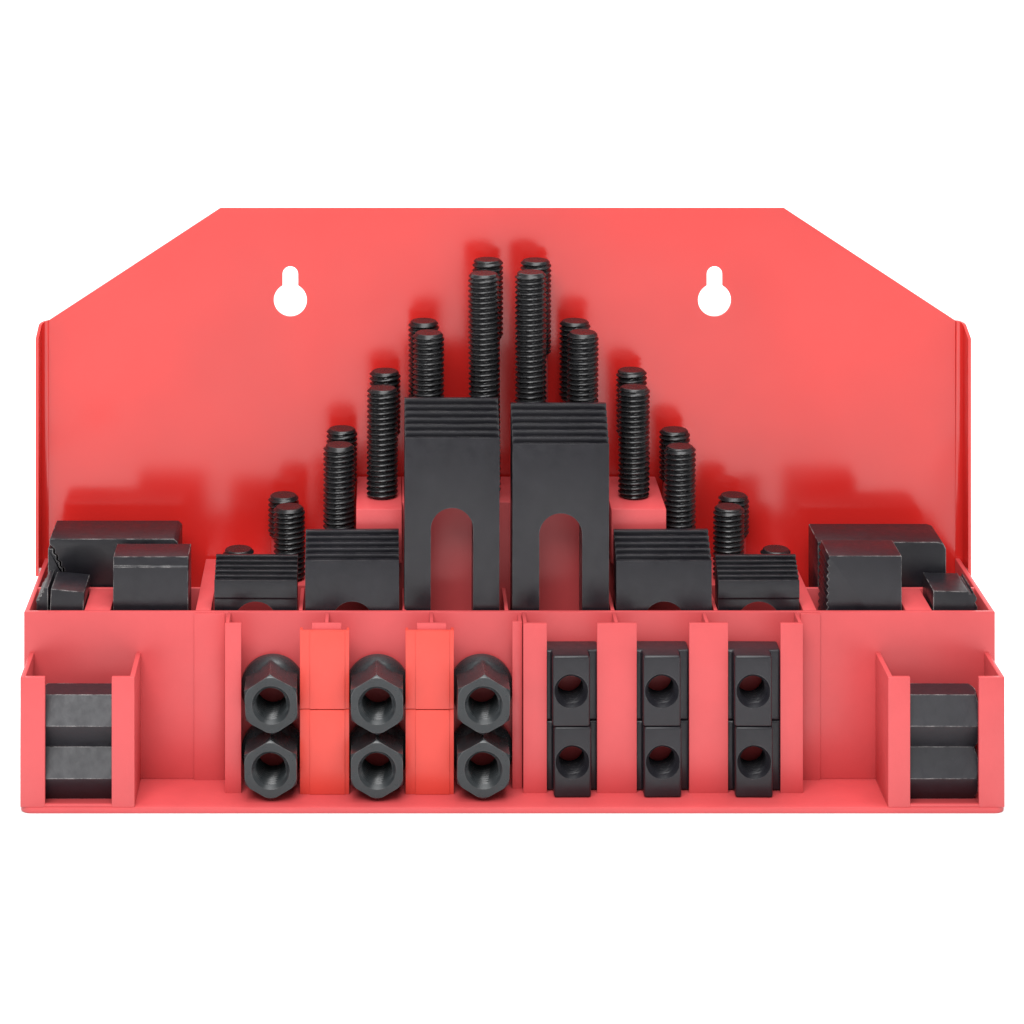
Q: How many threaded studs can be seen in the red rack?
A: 22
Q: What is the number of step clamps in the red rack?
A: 6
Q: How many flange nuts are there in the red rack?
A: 6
